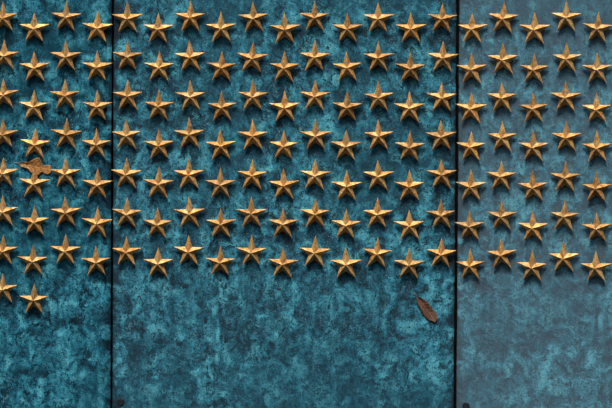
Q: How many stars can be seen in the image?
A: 142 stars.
